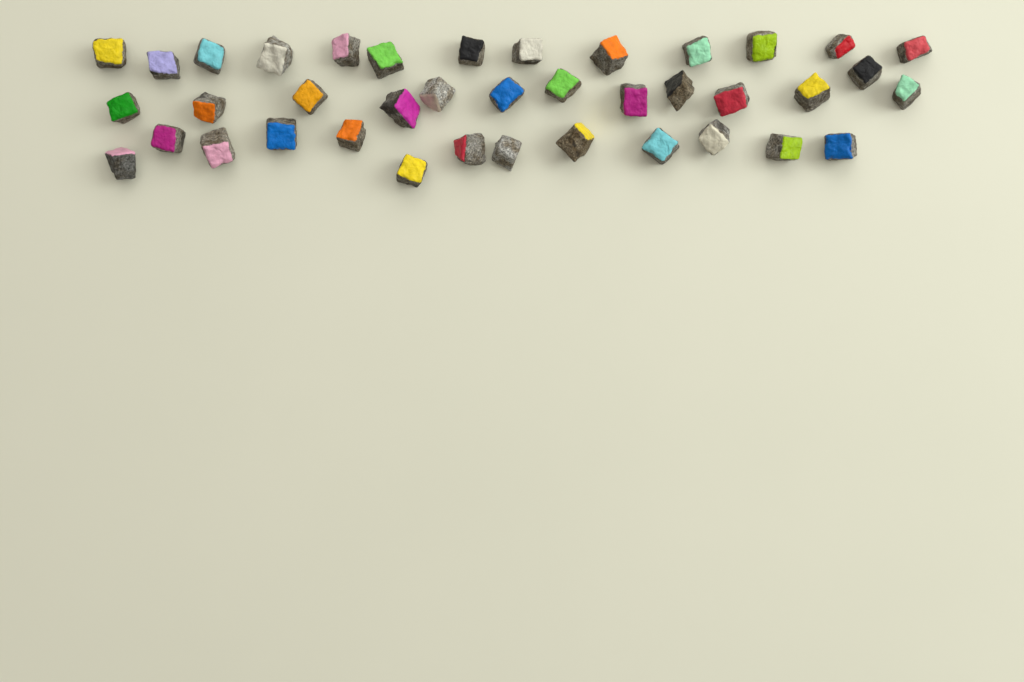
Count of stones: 39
